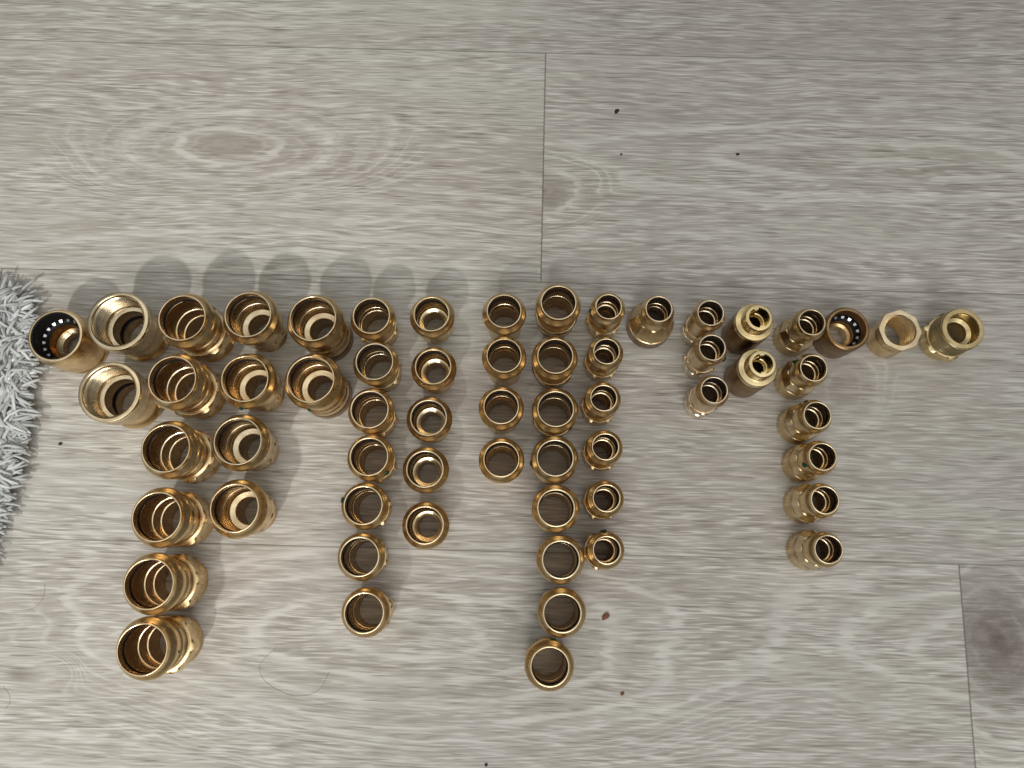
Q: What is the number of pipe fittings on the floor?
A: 60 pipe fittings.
